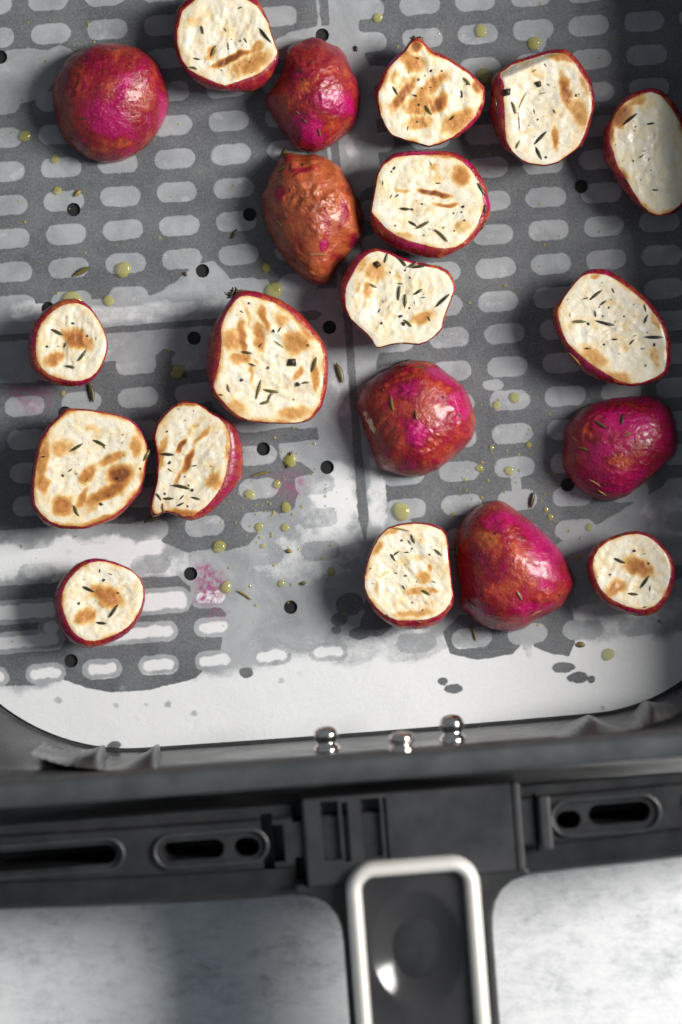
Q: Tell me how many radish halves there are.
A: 20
